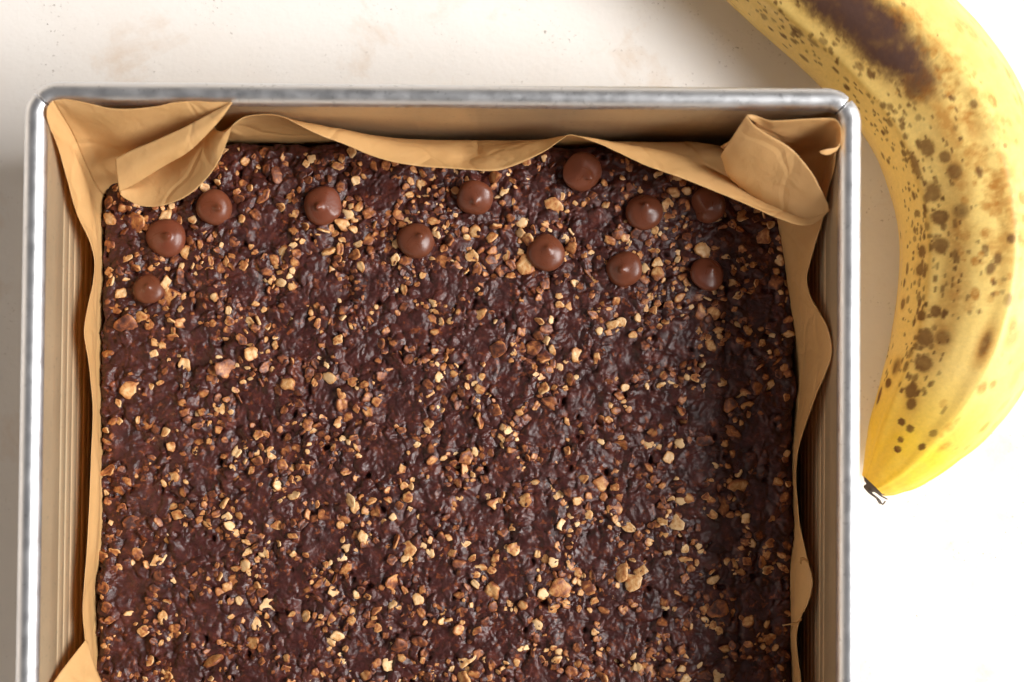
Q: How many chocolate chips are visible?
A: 12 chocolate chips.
